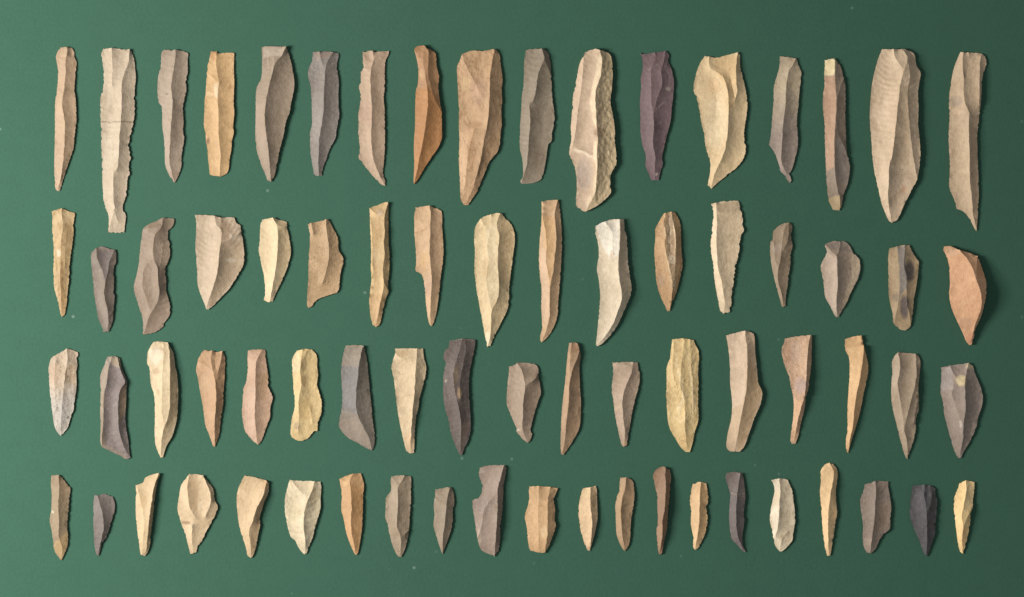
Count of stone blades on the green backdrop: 73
